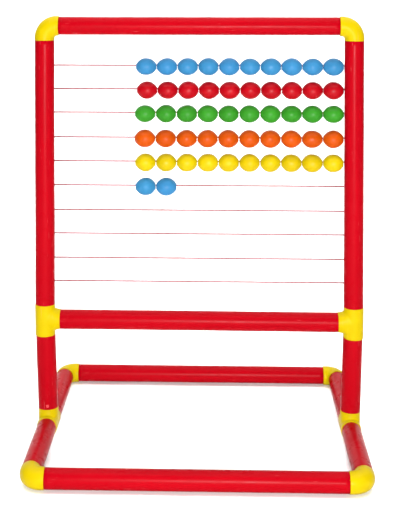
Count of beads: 52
